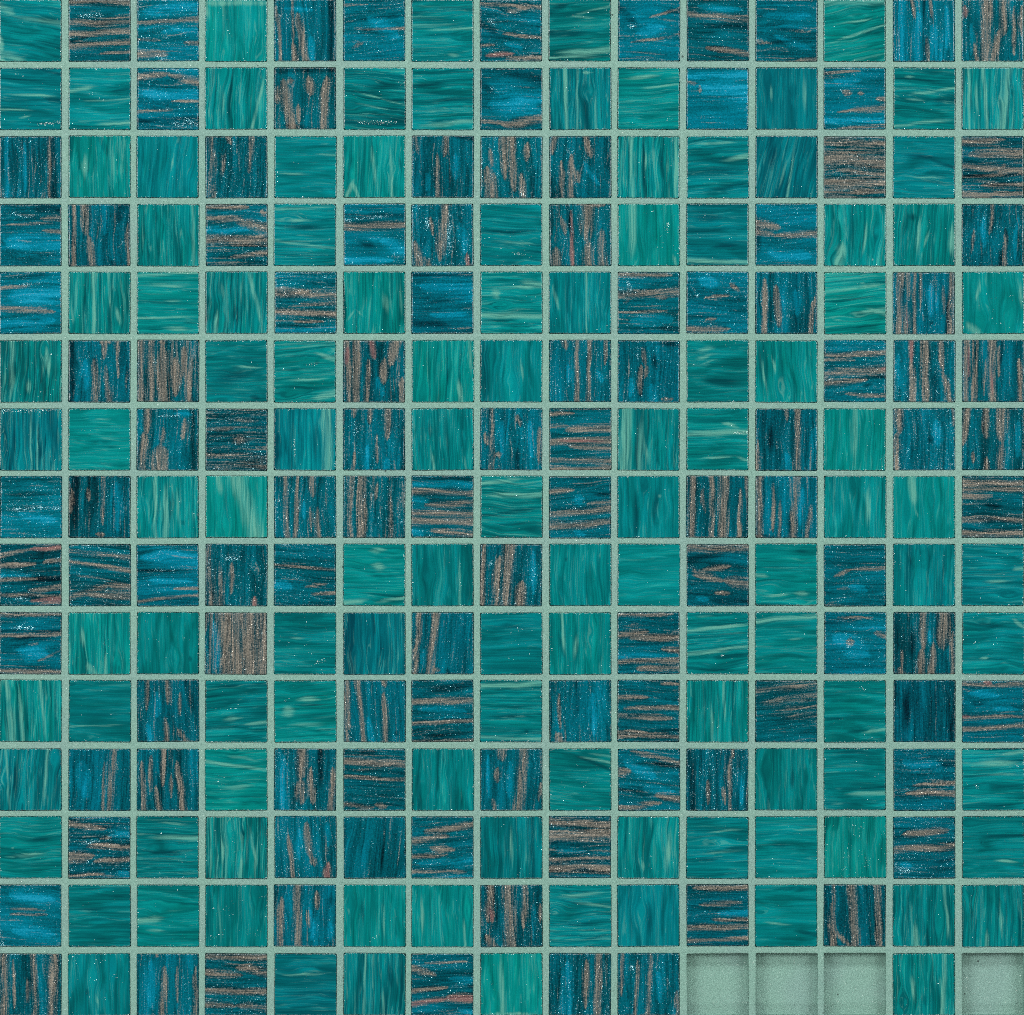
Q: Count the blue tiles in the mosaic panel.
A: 109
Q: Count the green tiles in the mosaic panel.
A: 112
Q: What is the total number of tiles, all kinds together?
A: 221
